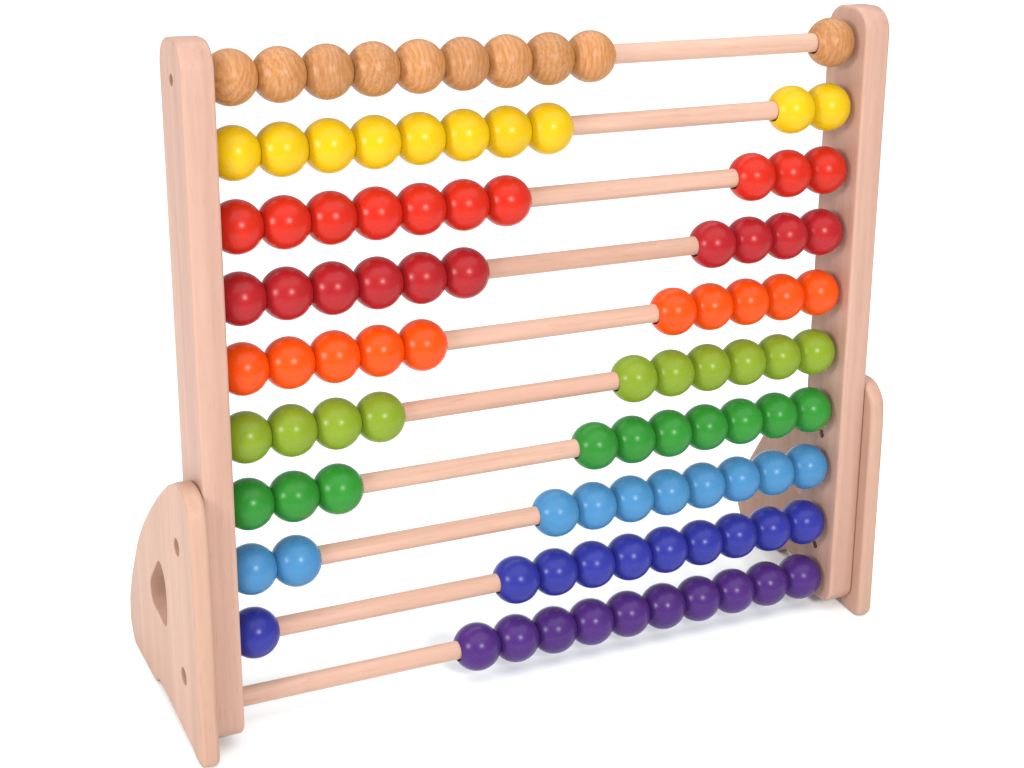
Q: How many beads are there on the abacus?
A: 100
